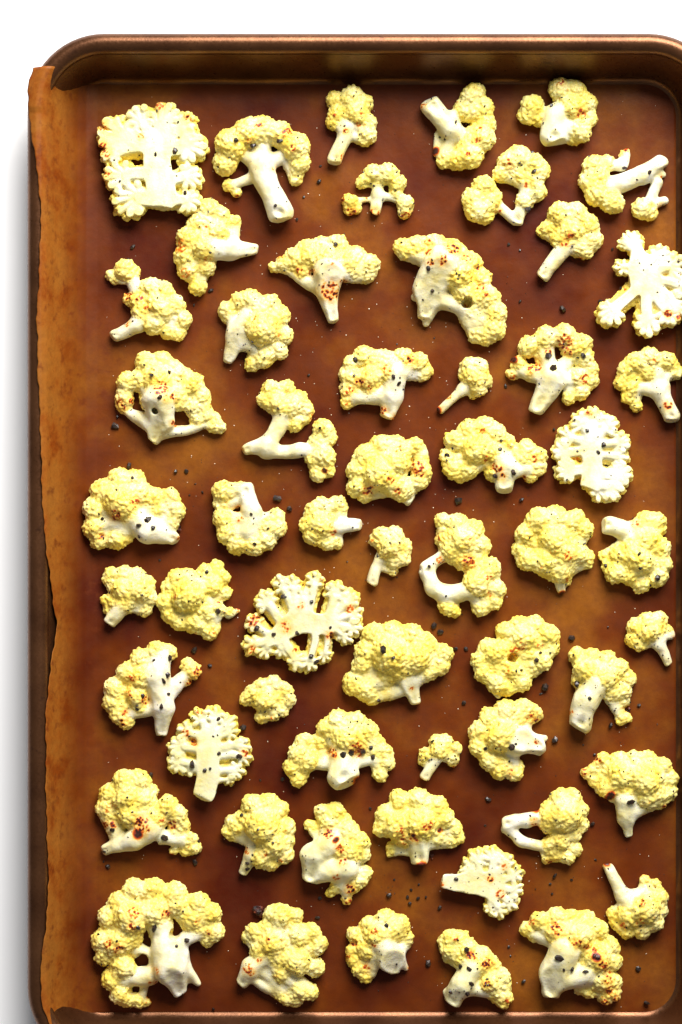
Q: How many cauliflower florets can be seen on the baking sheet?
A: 57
